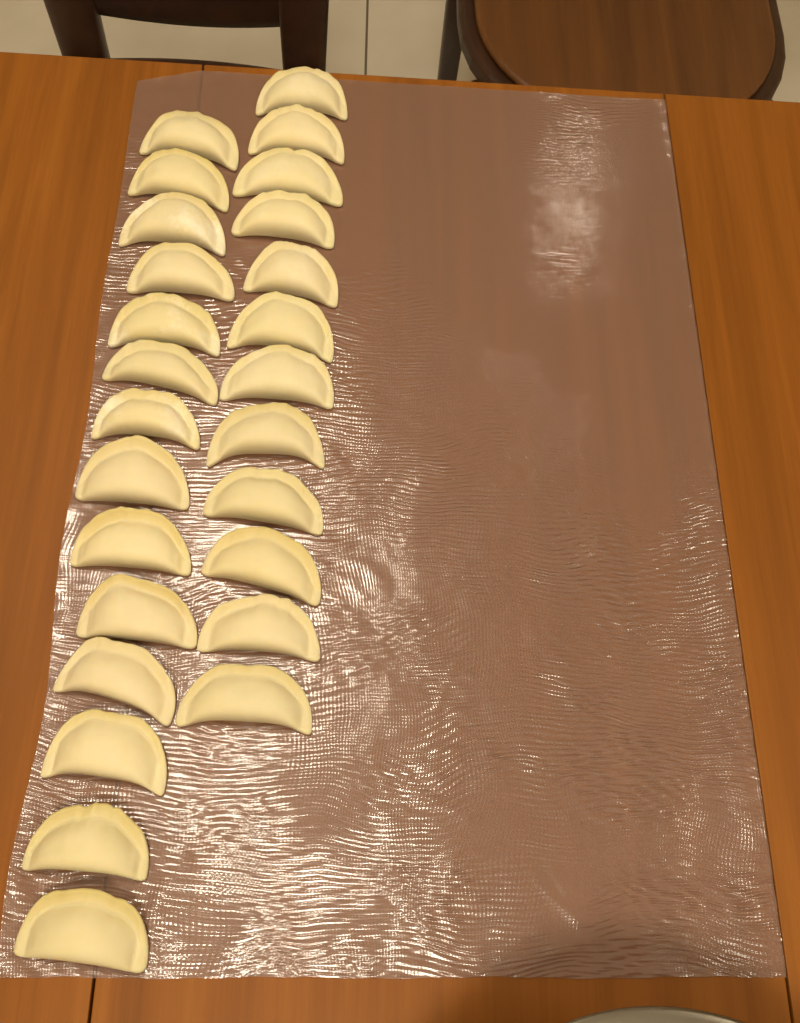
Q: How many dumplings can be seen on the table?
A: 26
